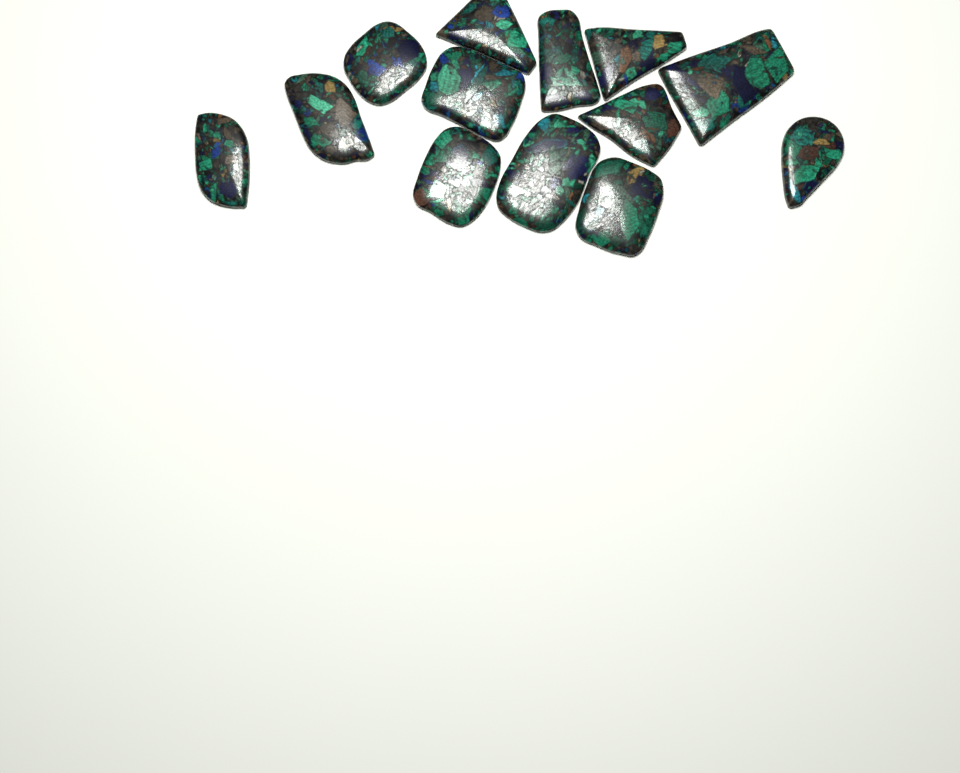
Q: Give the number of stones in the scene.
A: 13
